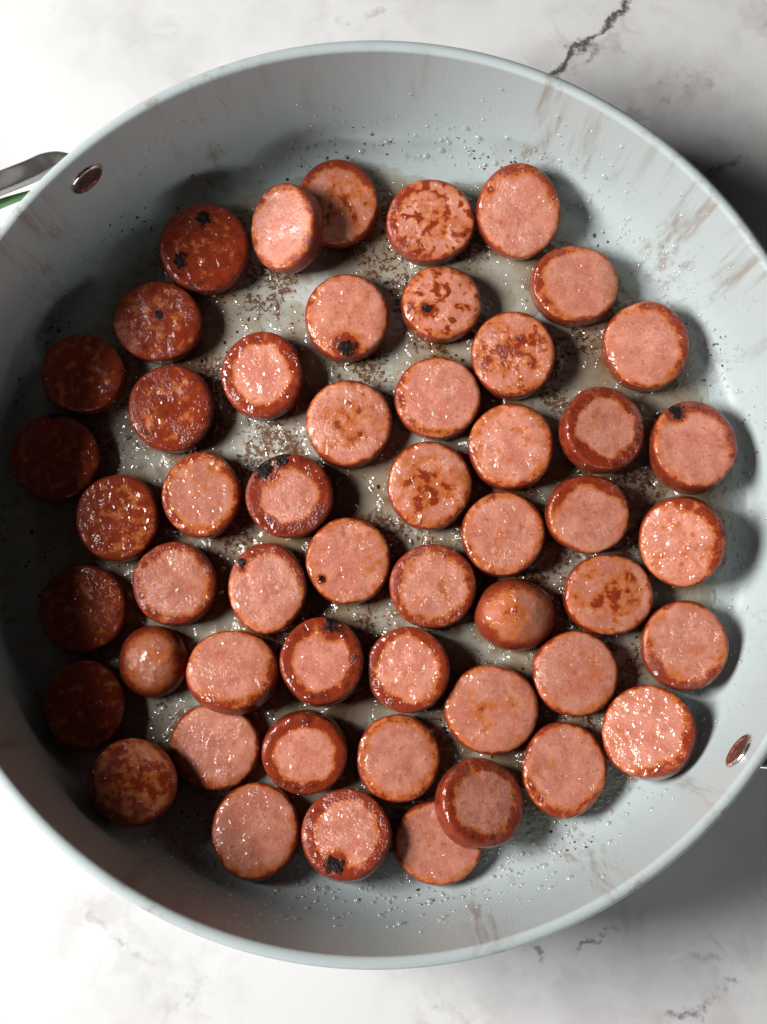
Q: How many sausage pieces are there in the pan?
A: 52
